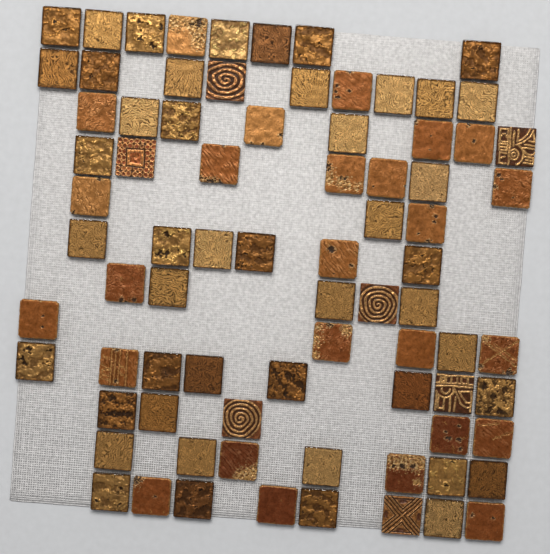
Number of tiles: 79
